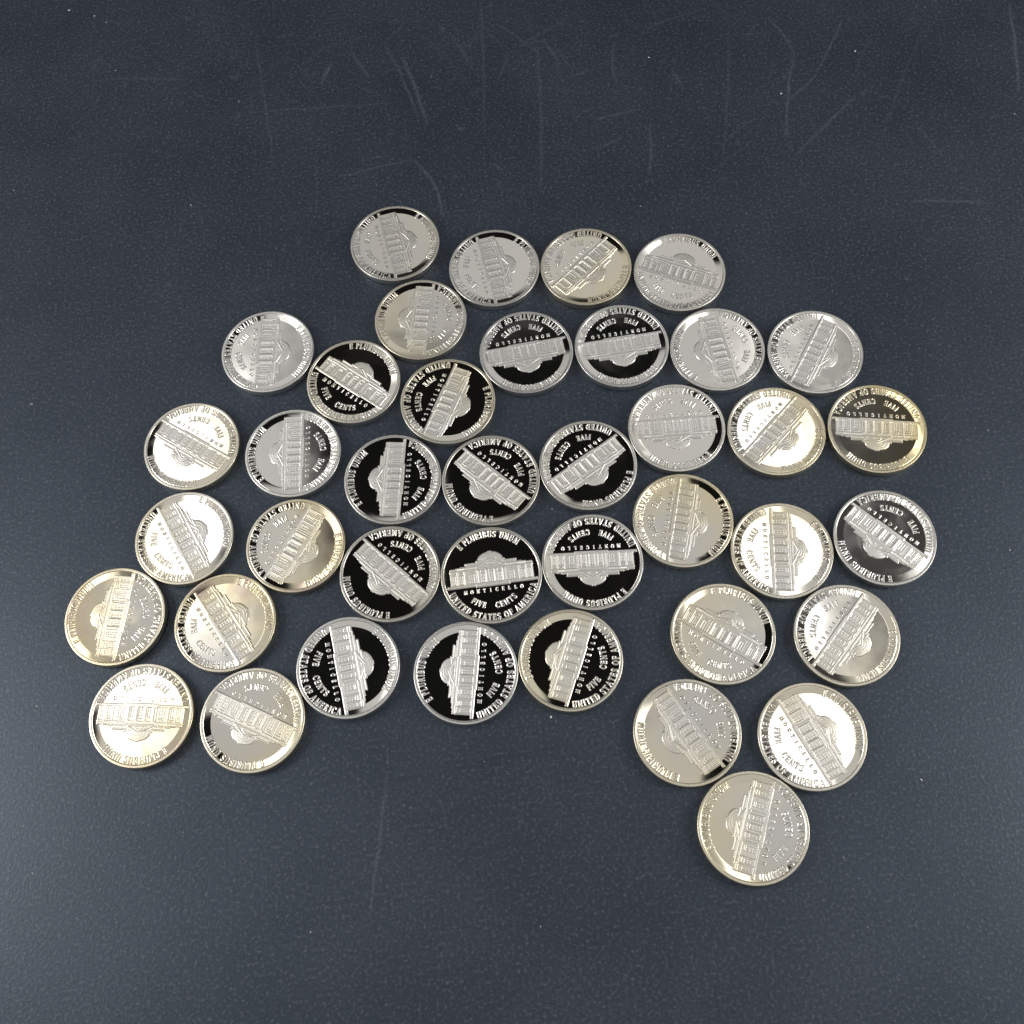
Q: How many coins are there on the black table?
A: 40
